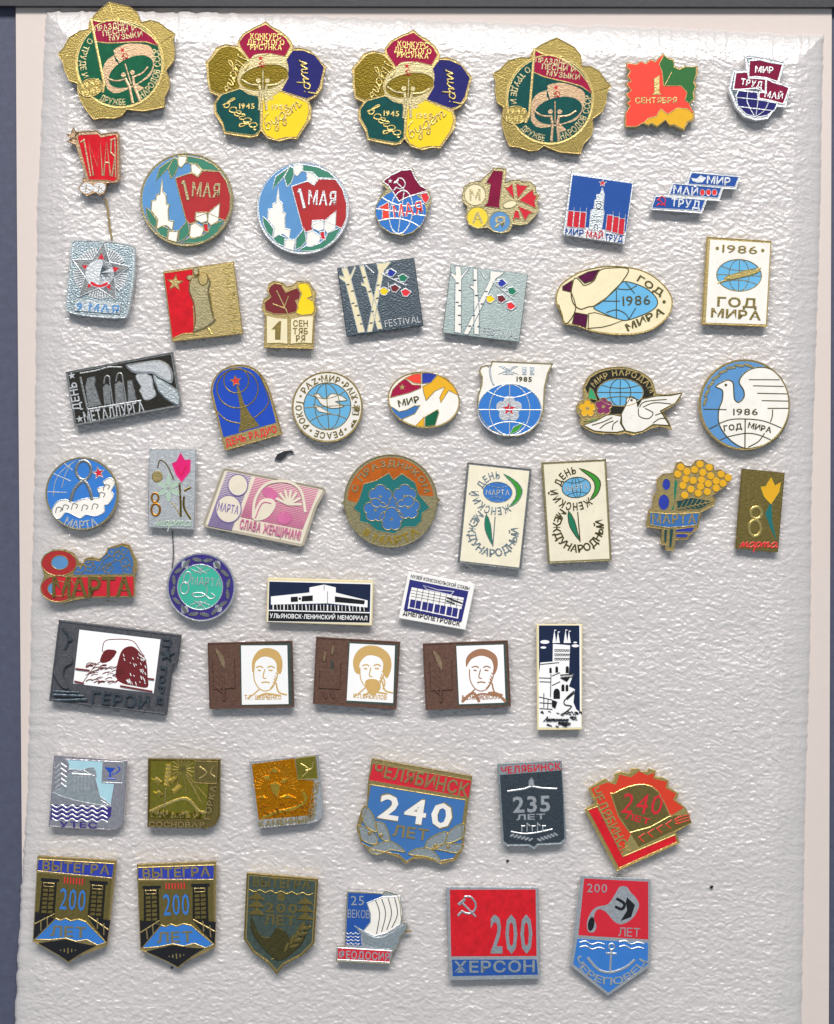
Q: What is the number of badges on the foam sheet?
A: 56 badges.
